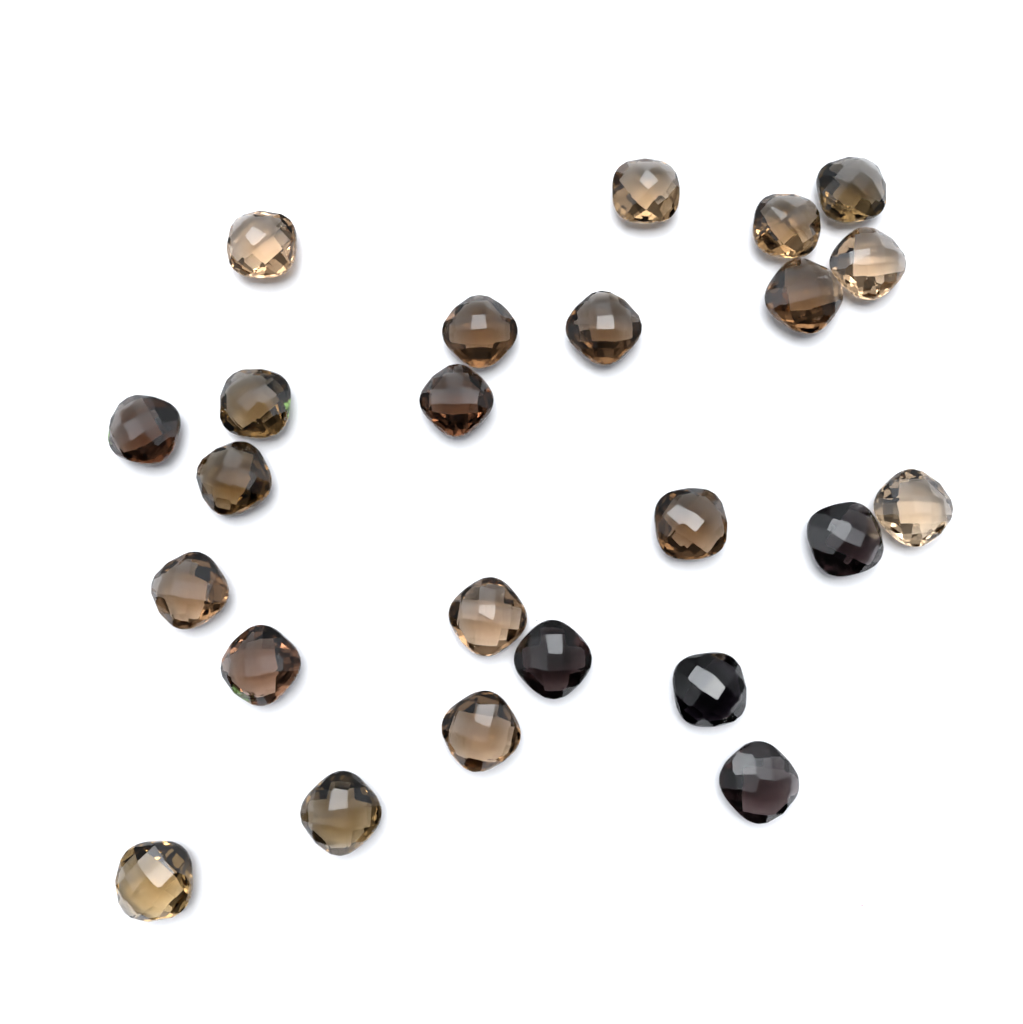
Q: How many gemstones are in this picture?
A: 24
